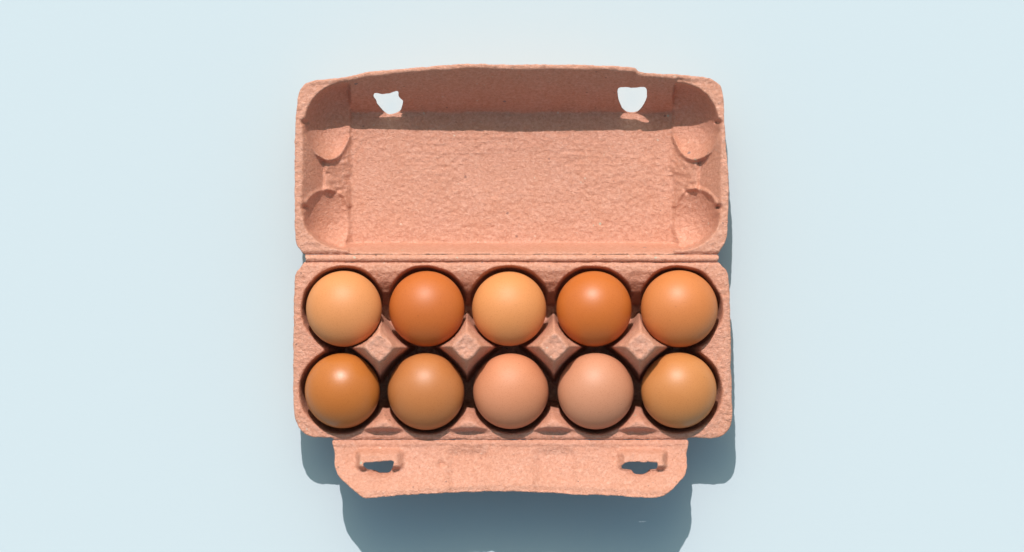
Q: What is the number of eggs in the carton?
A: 10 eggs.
